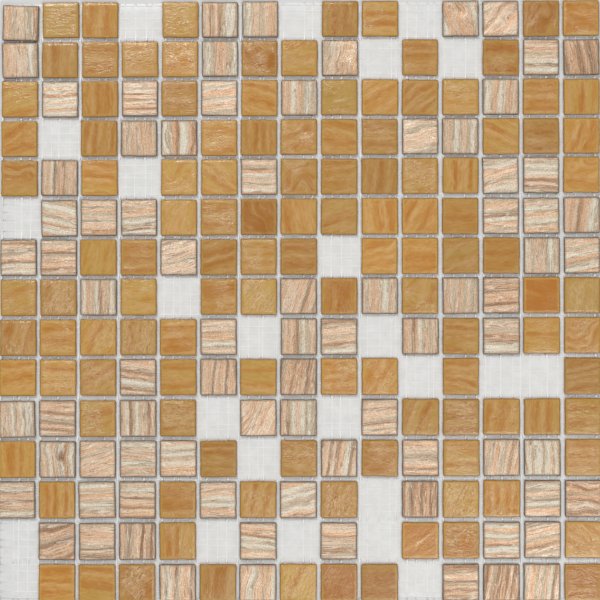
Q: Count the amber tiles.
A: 119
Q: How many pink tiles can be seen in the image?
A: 81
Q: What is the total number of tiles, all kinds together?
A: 200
